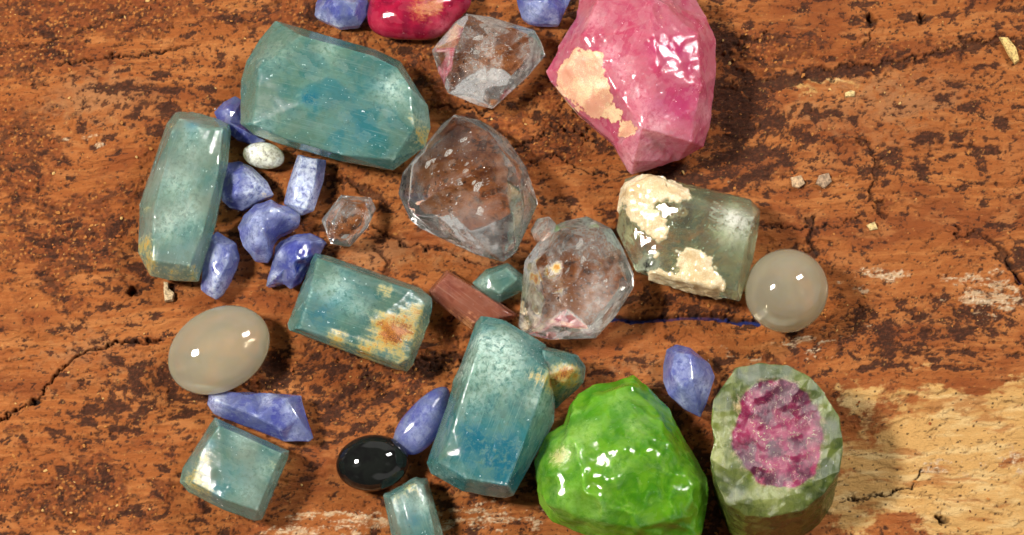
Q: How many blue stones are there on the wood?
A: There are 11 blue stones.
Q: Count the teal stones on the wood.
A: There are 7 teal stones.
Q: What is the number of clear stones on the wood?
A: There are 4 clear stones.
